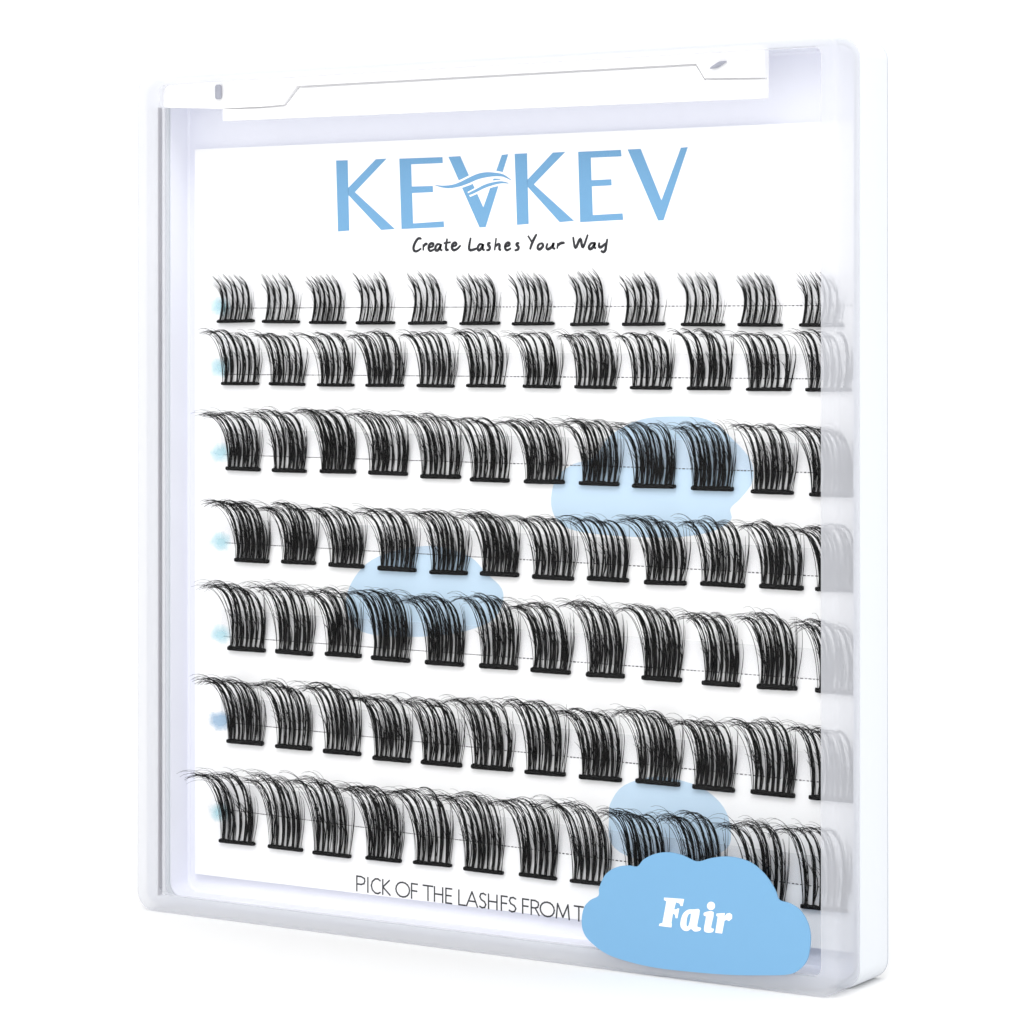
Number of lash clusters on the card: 84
